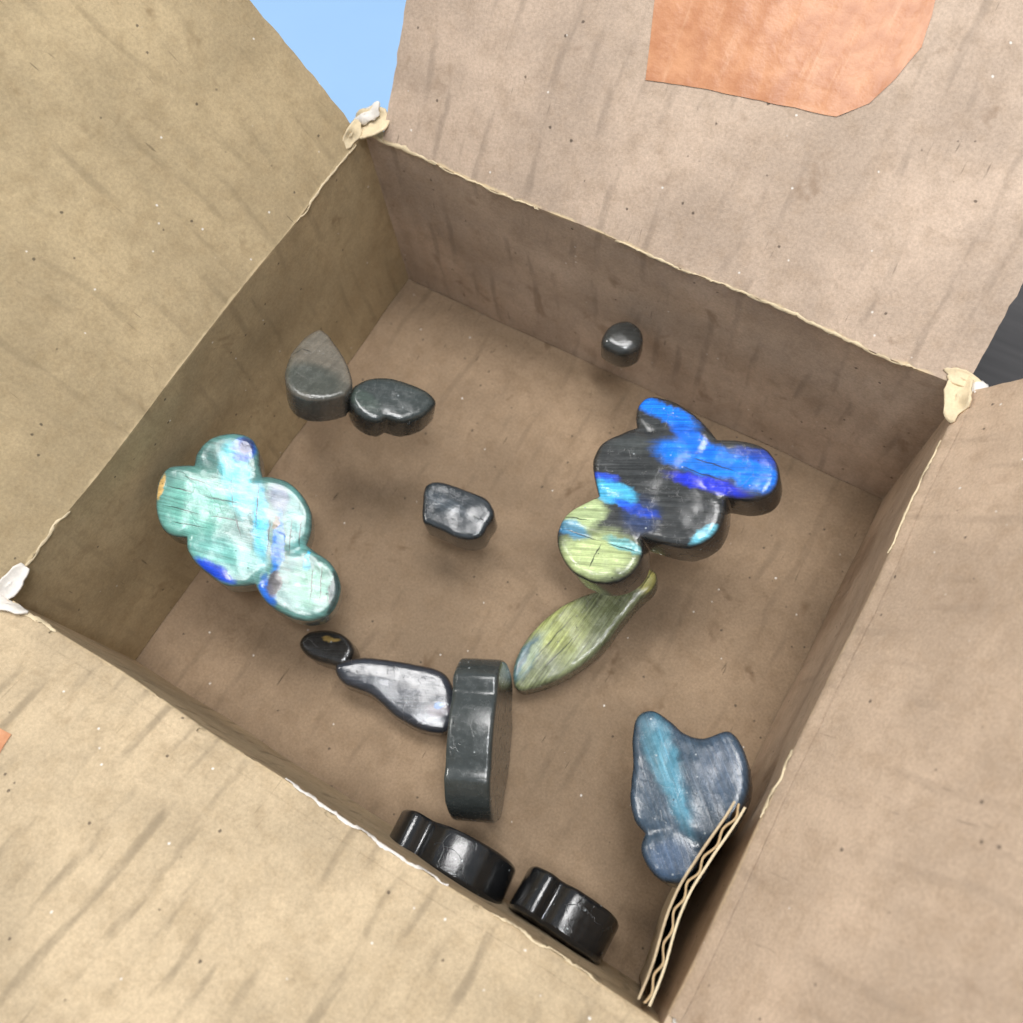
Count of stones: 13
